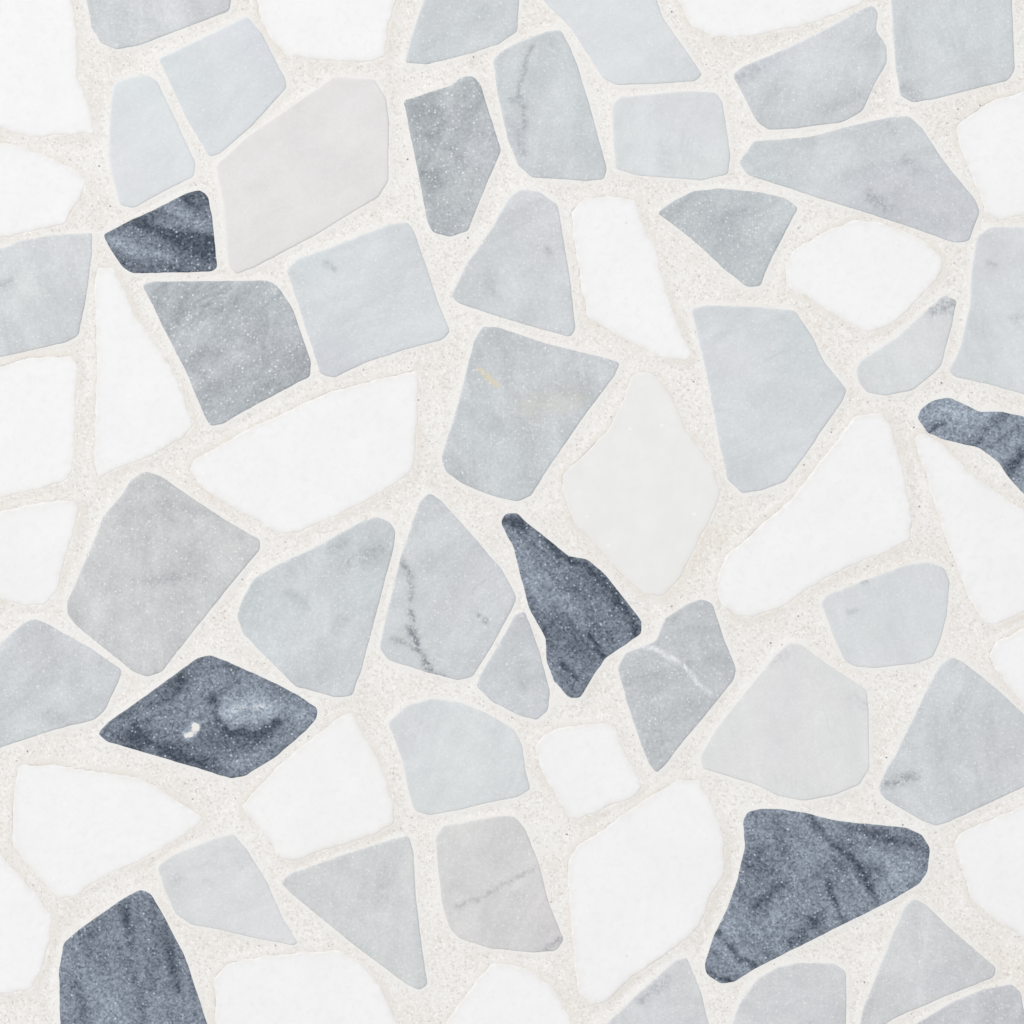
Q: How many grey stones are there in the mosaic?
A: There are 38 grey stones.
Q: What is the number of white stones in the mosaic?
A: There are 23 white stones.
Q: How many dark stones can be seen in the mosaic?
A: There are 6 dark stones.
